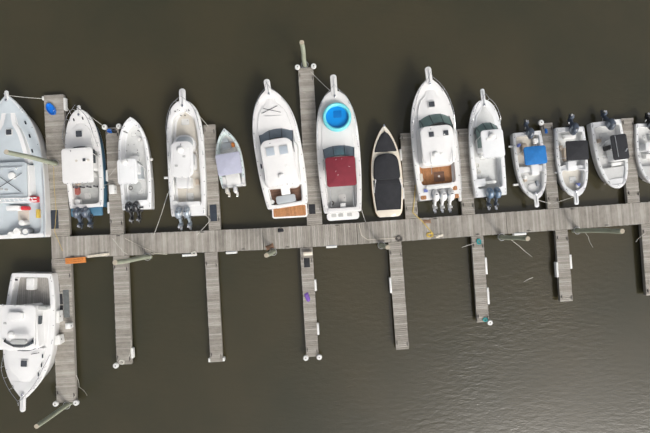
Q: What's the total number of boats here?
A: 15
